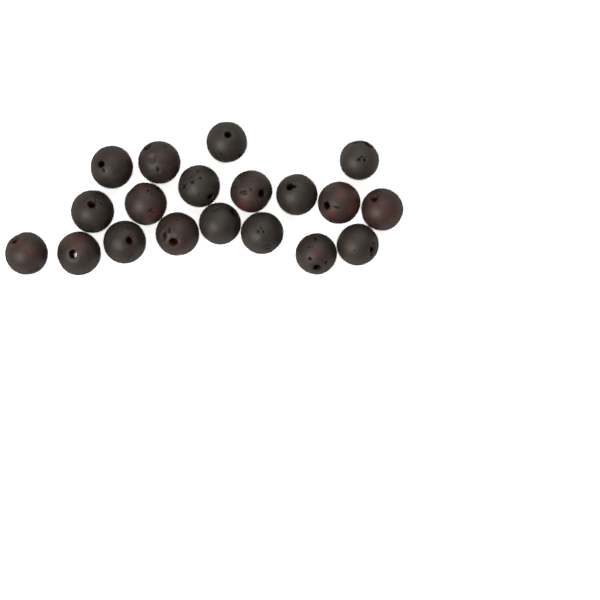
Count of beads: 19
